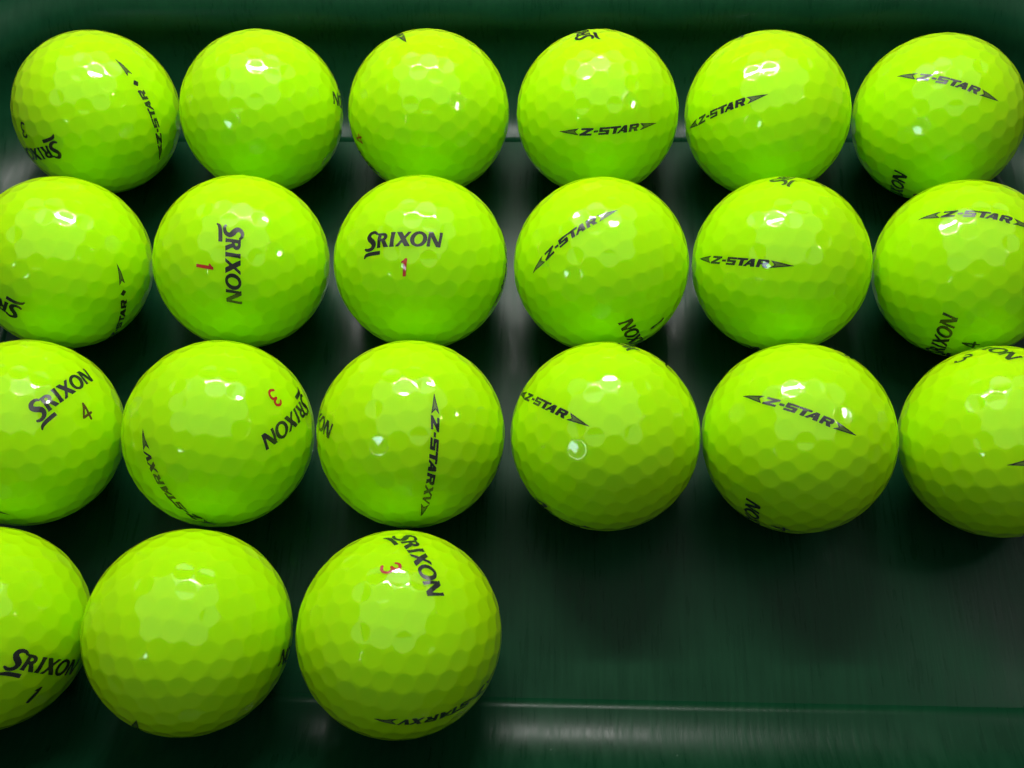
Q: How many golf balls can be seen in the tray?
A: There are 21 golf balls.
